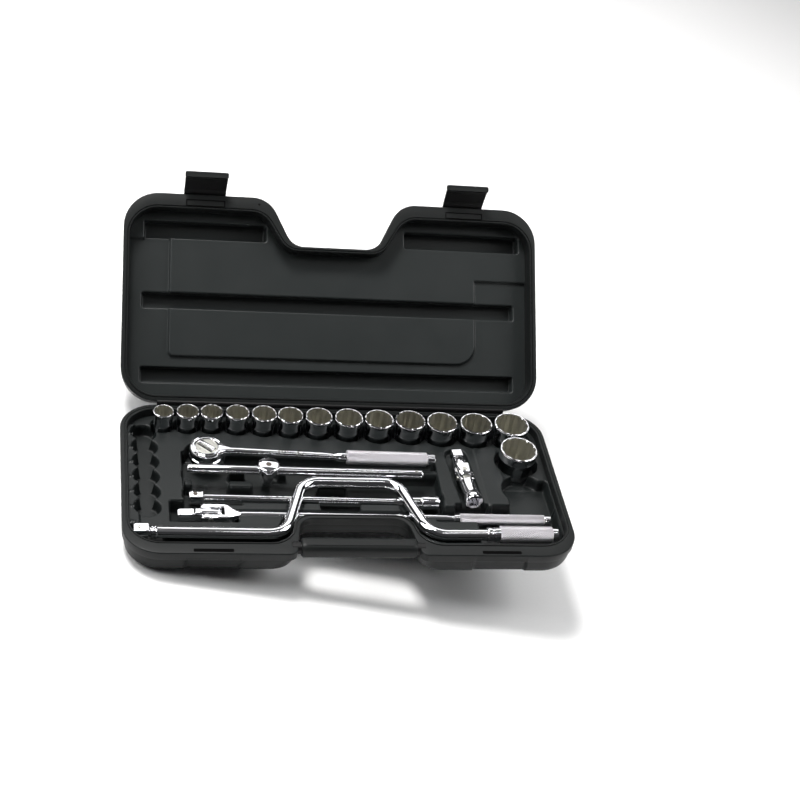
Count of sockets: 14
